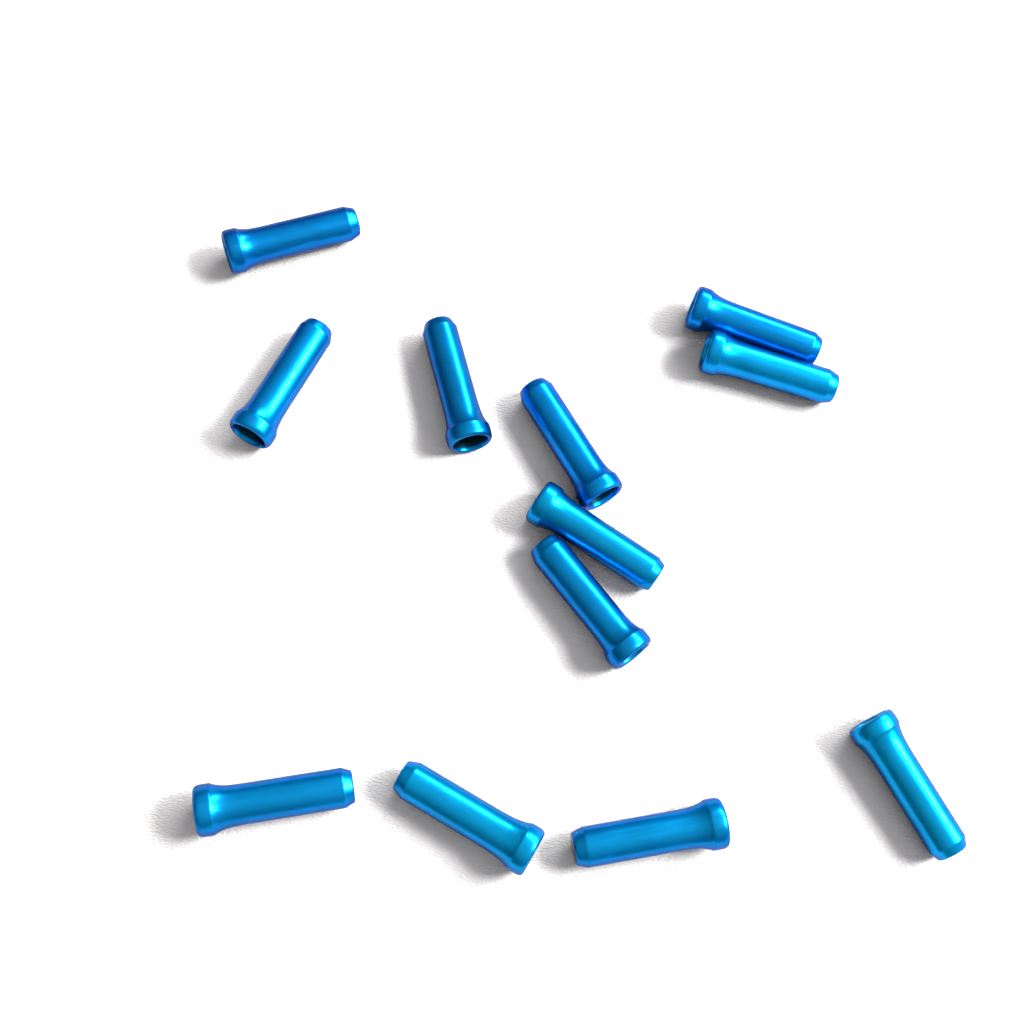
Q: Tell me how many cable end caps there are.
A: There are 12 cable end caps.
